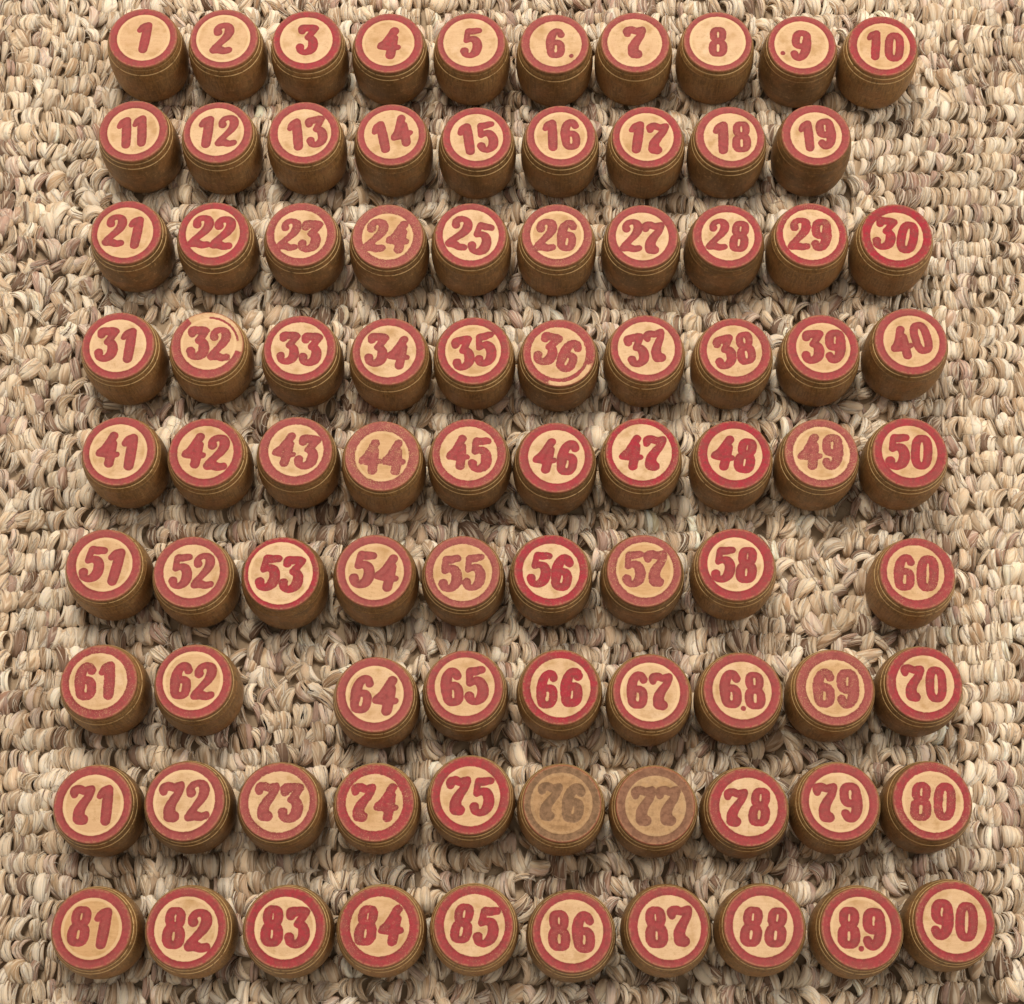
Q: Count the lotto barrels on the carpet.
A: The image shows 87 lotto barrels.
